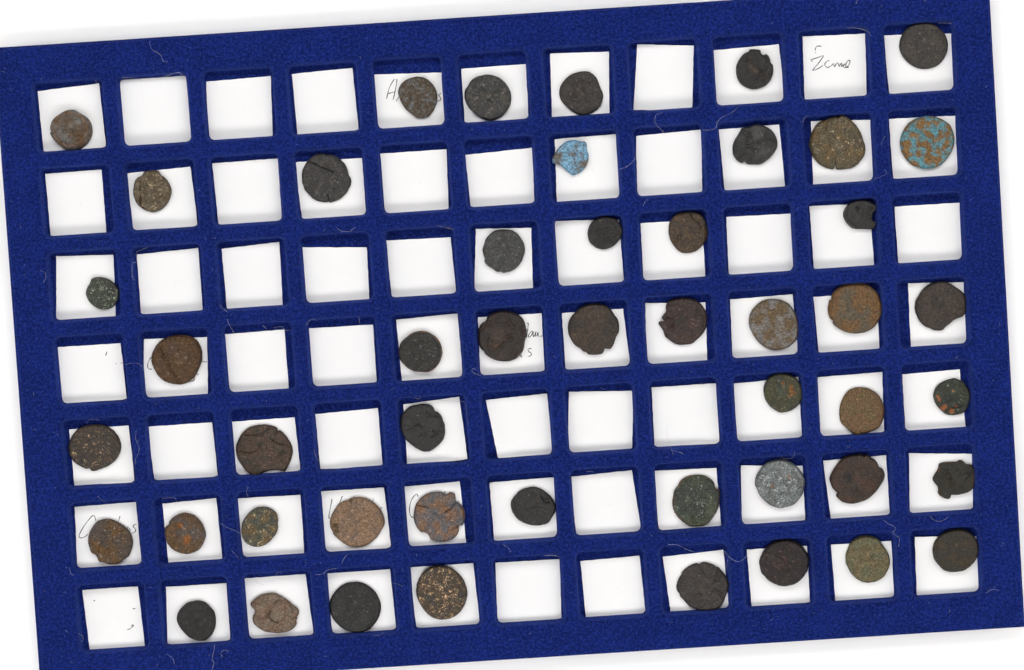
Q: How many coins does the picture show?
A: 49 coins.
